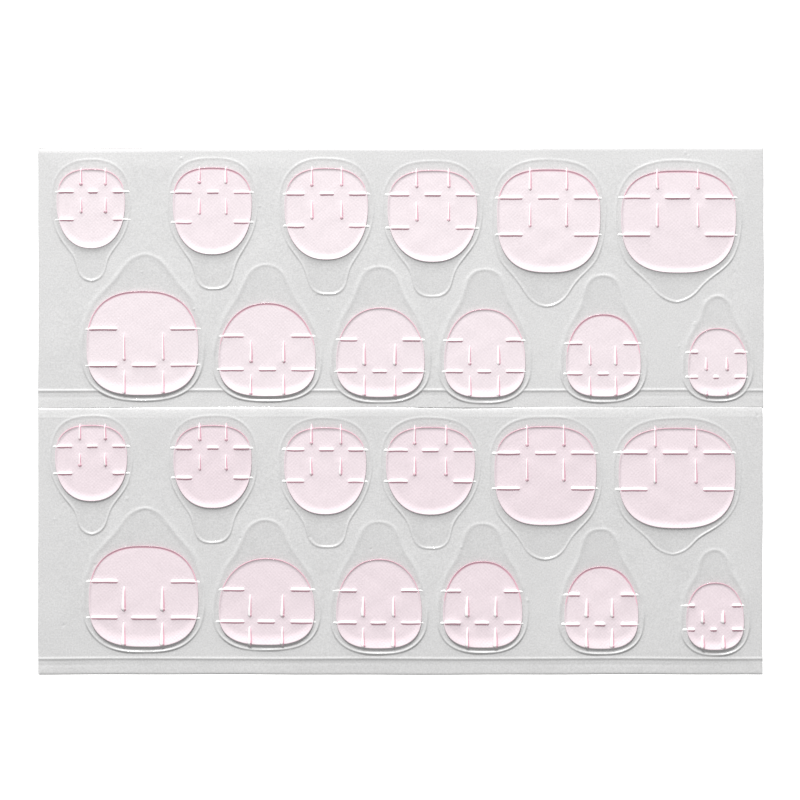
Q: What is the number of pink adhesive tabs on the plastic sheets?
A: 24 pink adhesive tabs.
